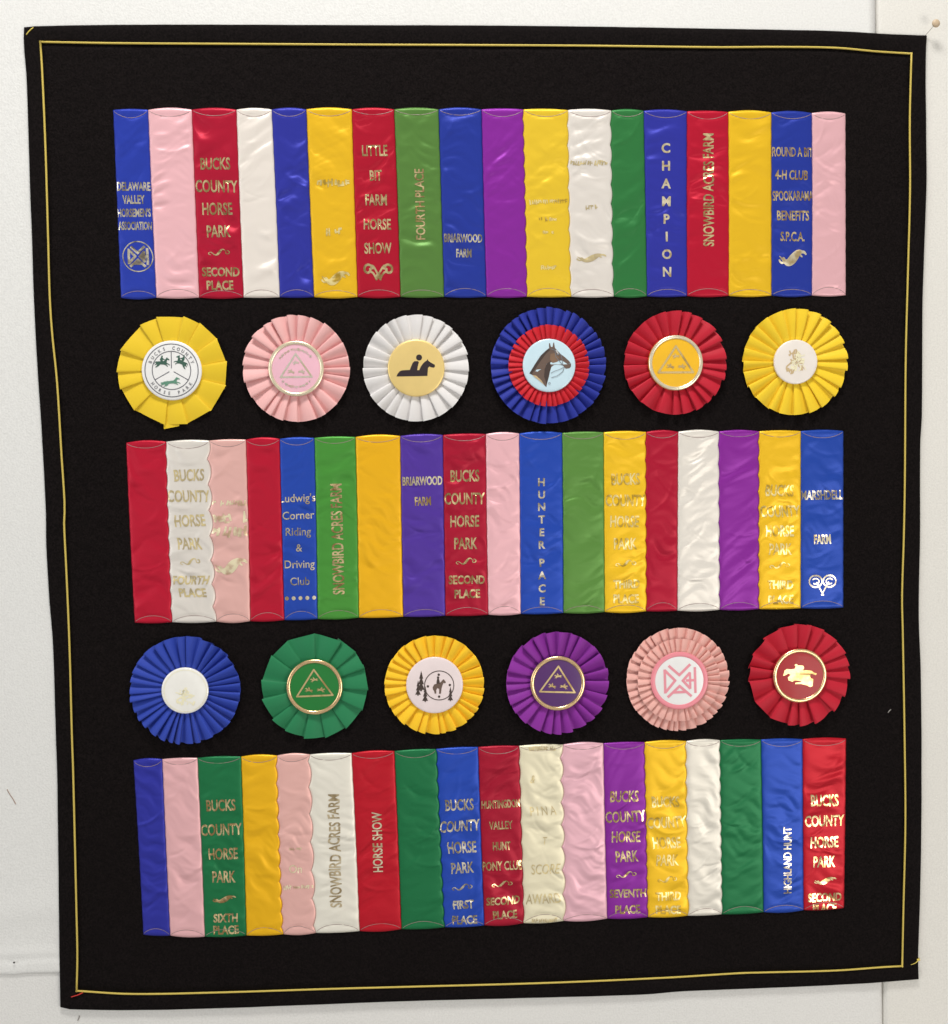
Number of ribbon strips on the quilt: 54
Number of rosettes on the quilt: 12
